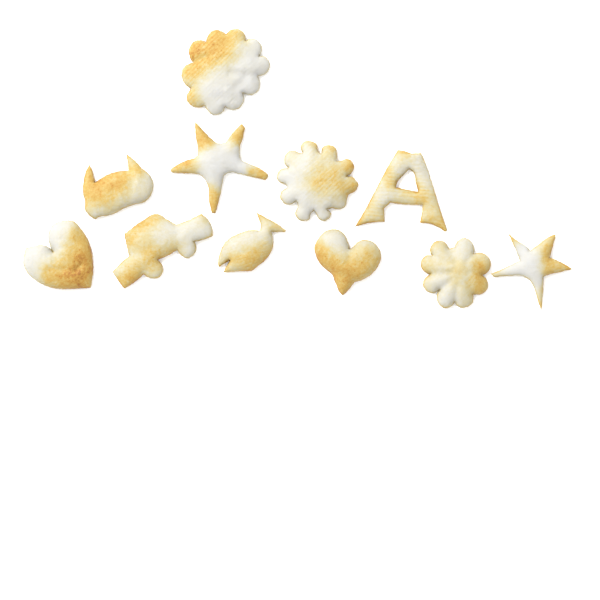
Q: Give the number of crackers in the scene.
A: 11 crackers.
